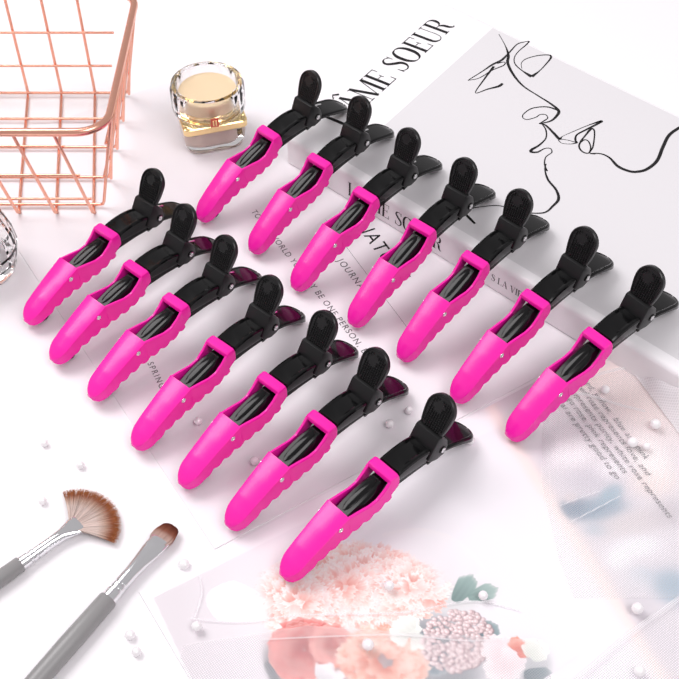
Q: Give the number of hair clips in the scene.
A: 14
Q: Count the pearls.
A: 21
